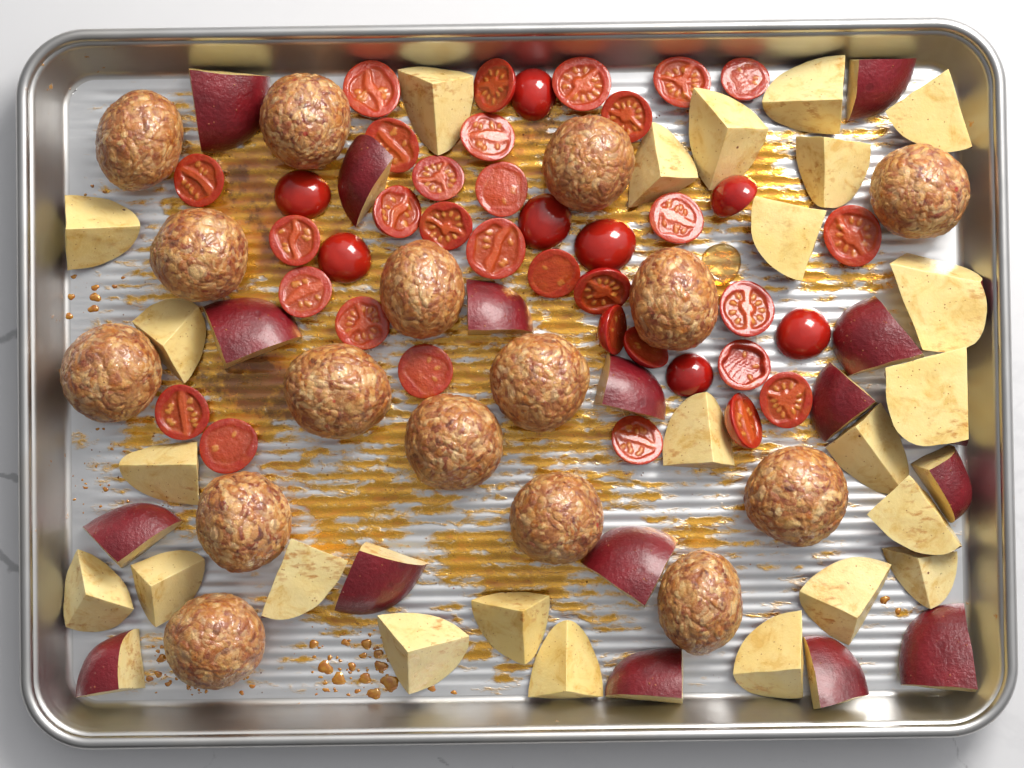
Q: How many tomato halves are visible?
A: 39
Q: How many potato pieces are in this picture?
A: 40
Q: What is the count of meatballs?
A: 16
